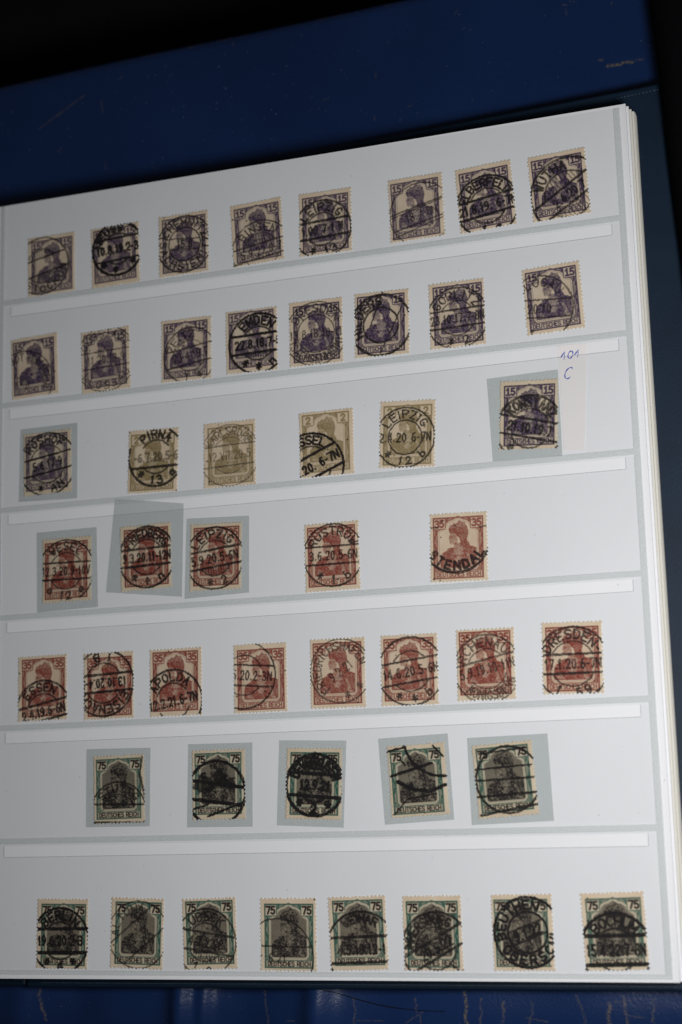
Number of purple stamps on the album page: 18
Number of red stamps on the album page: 13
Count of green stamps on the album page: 13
